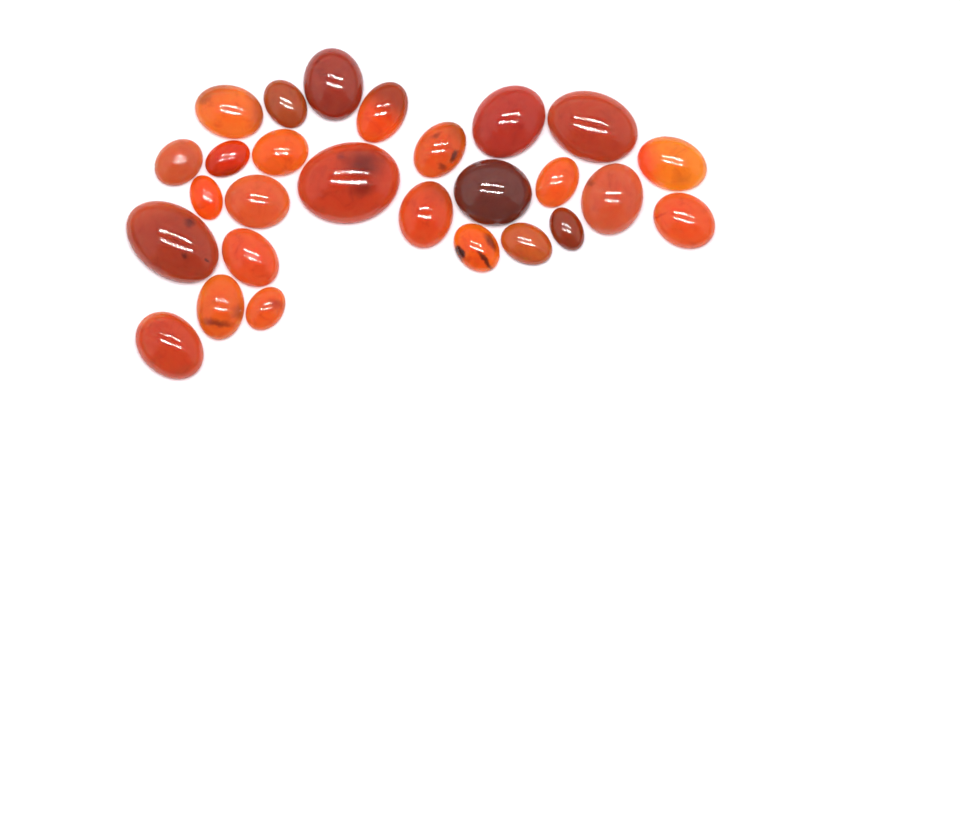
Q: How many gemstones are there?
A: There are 27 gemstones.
